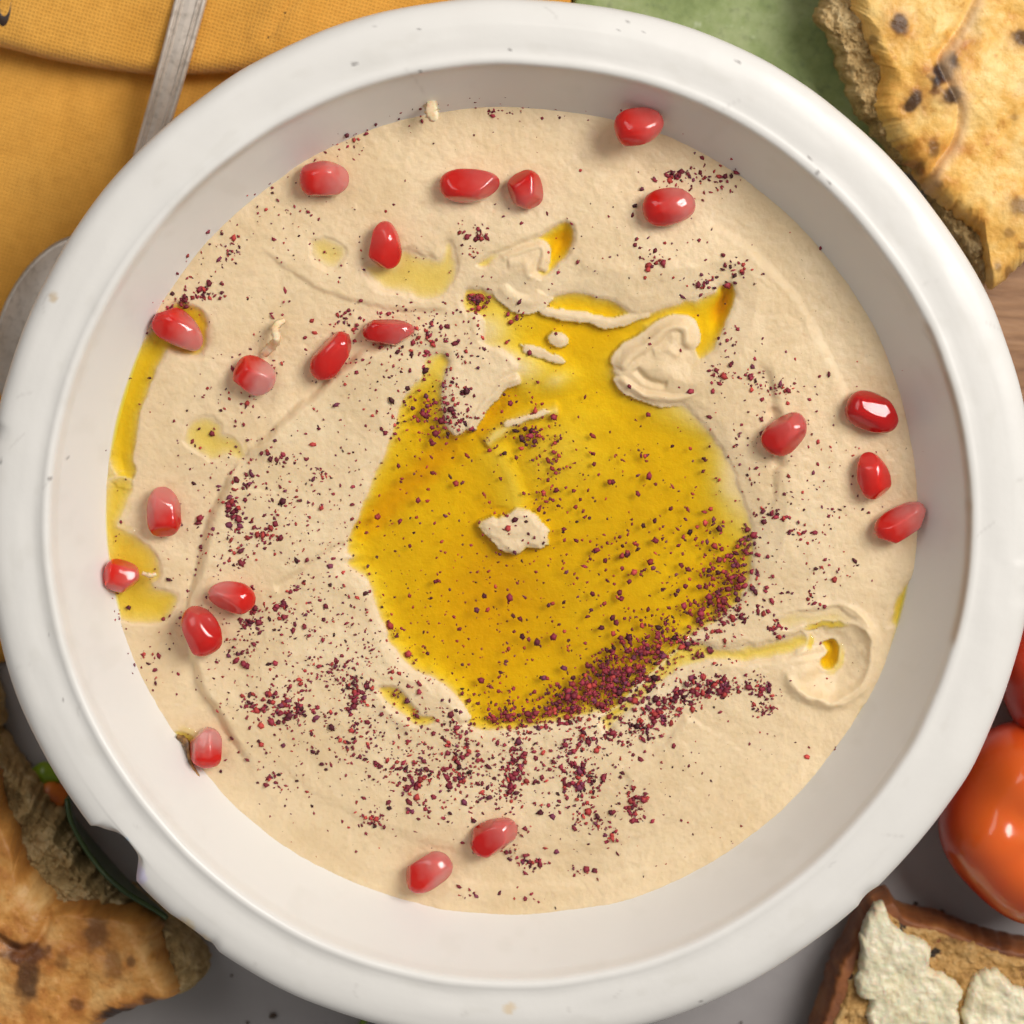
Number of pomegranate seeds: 21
